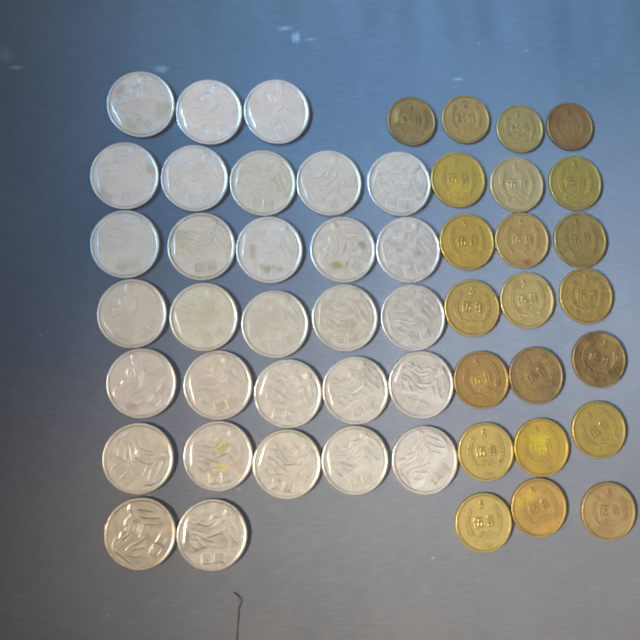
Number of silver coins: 30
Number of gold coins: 22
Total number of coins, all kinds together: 52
